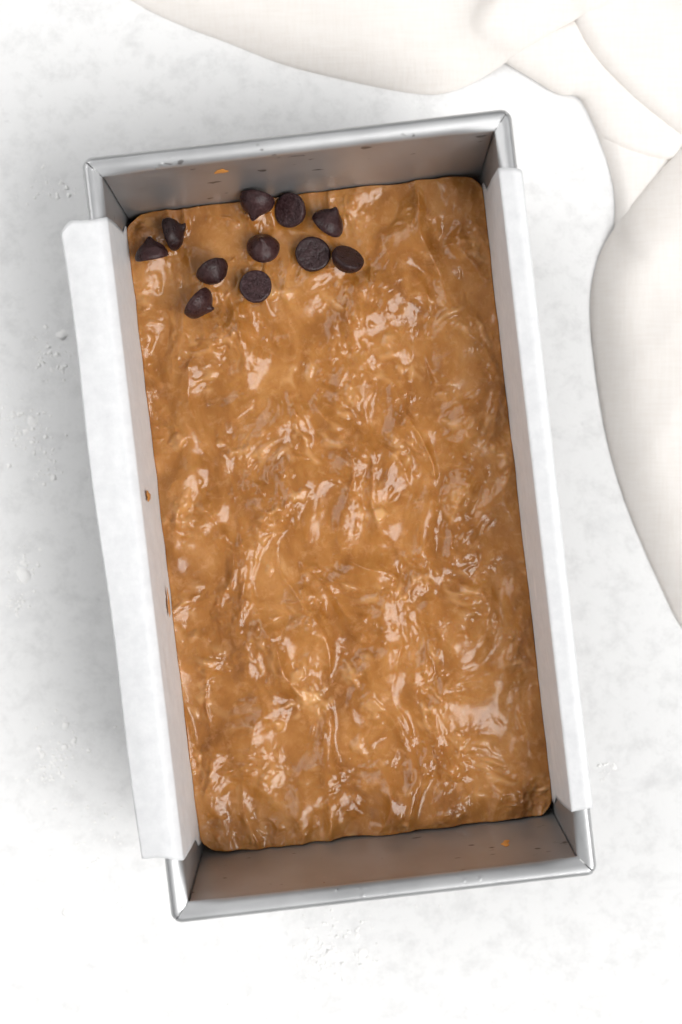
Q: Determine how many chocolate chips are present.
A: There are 11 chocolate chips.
